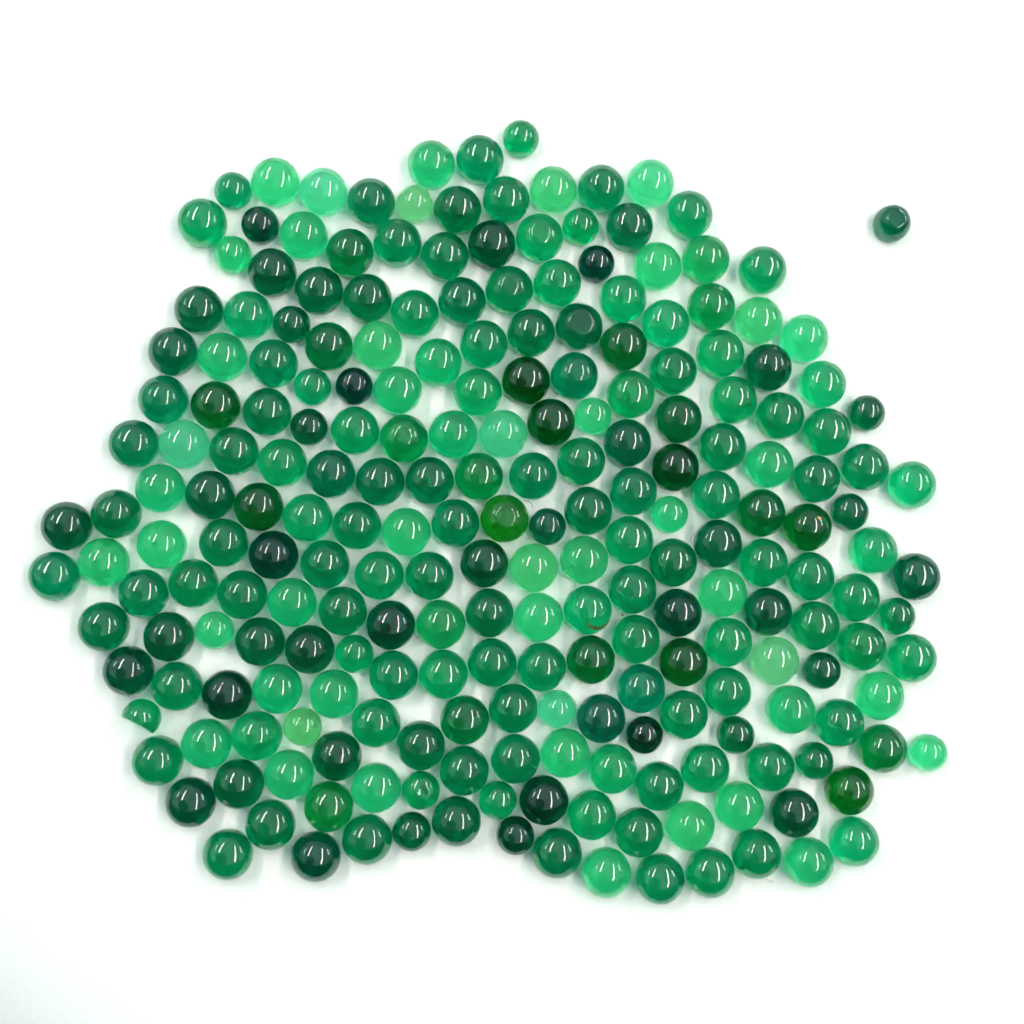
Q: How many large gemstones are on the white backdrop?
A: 200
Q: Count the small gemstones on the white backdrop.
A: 32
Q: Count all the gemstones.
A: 232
